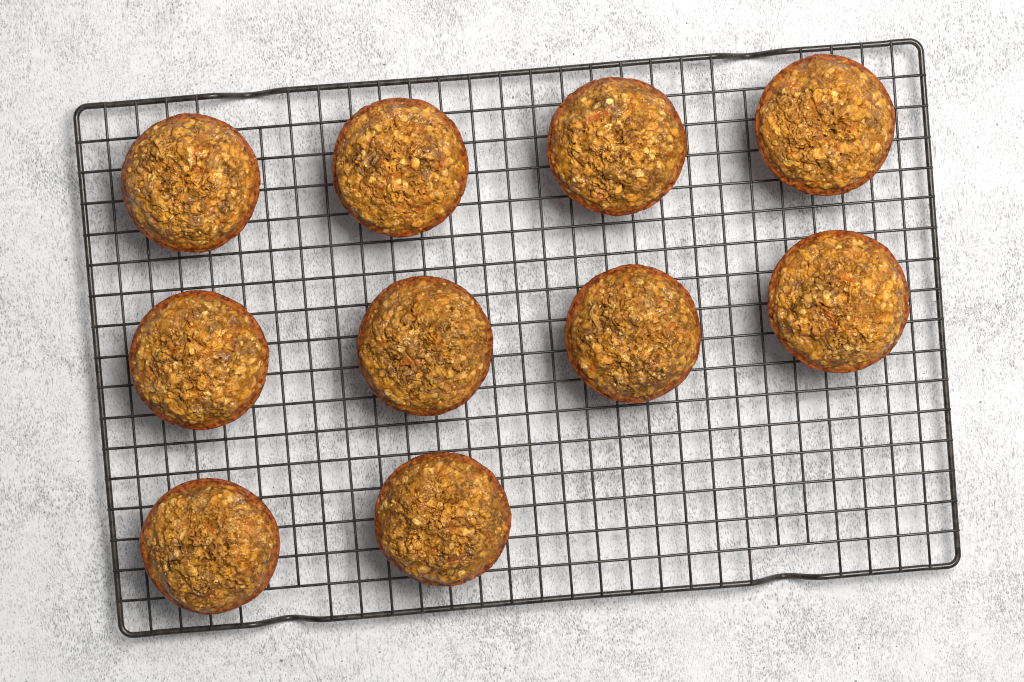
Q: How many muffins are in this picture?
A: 10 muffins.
